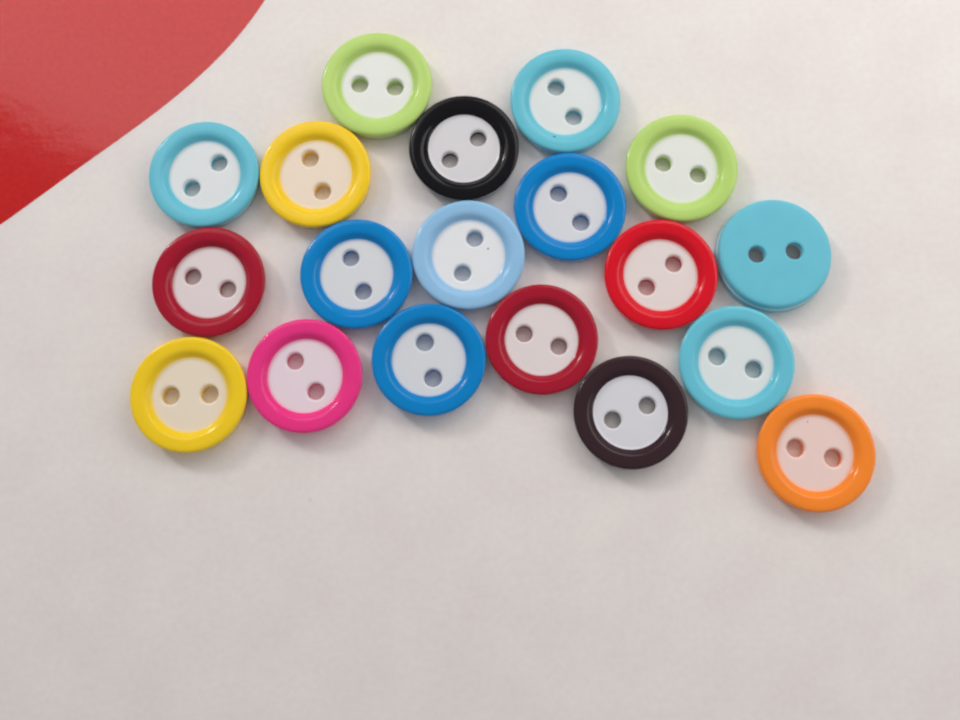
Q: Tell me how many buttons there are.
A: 19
